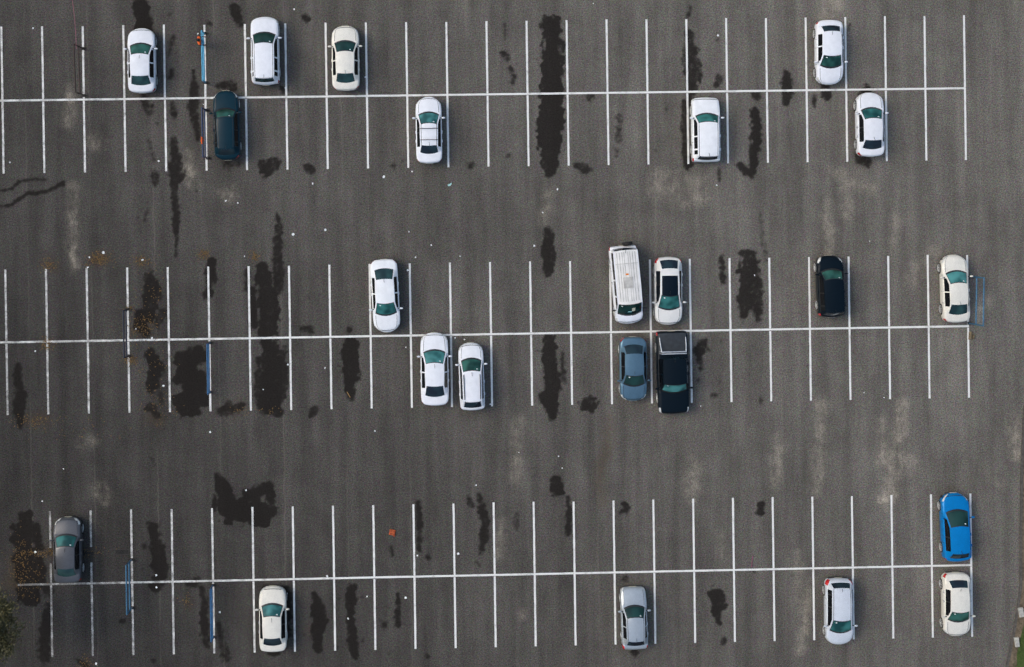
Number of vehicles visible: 23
